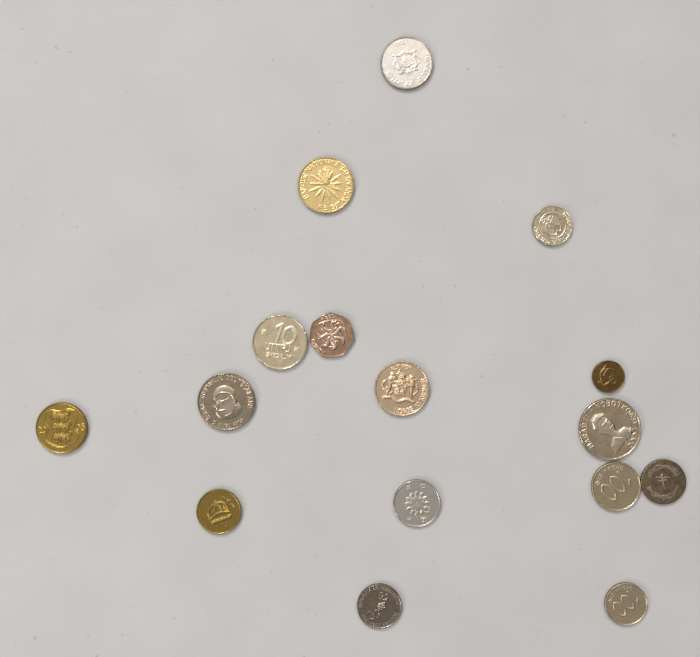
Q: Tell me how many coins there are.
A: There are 16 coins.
